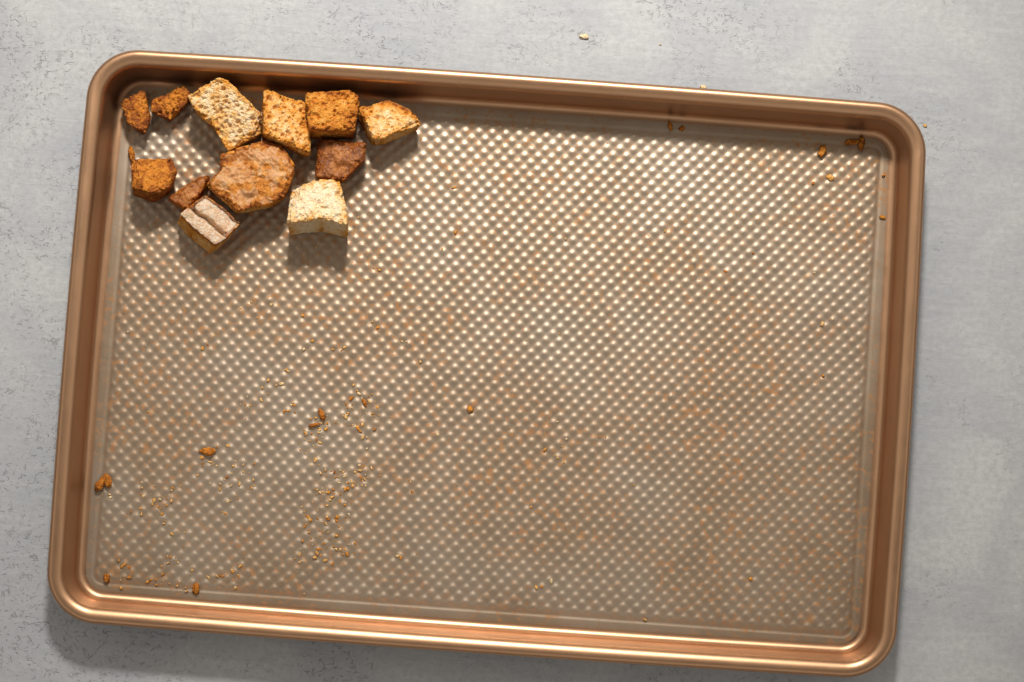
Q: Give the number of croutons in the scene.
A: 12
